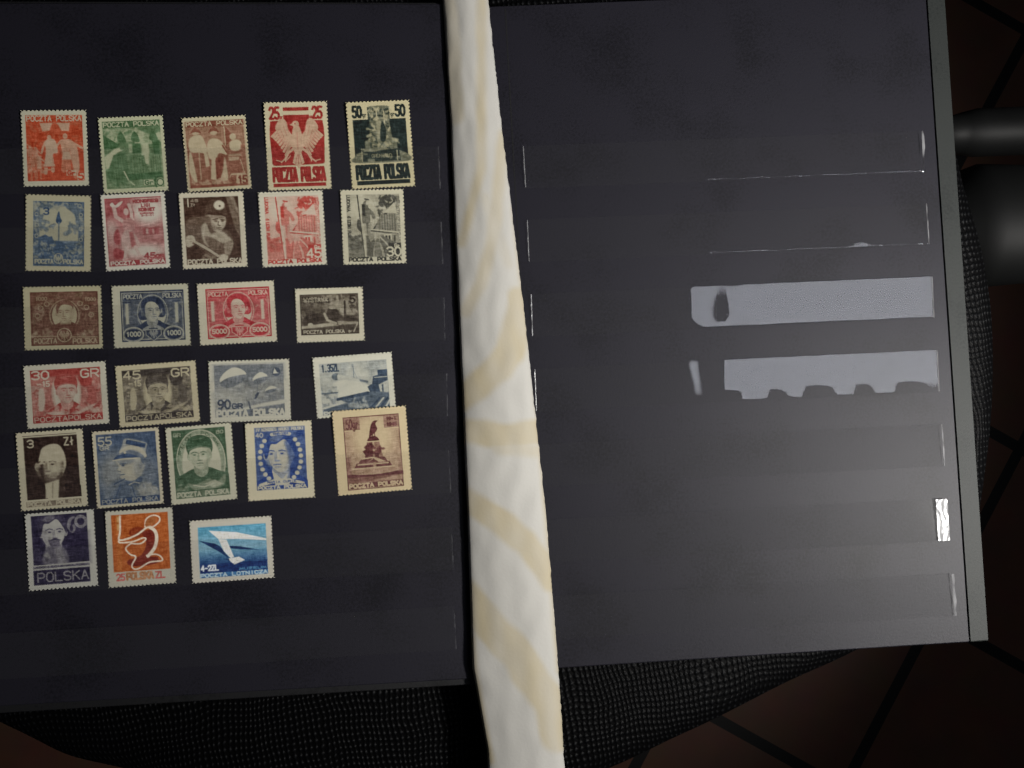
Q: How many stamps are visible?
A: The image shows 26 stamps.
